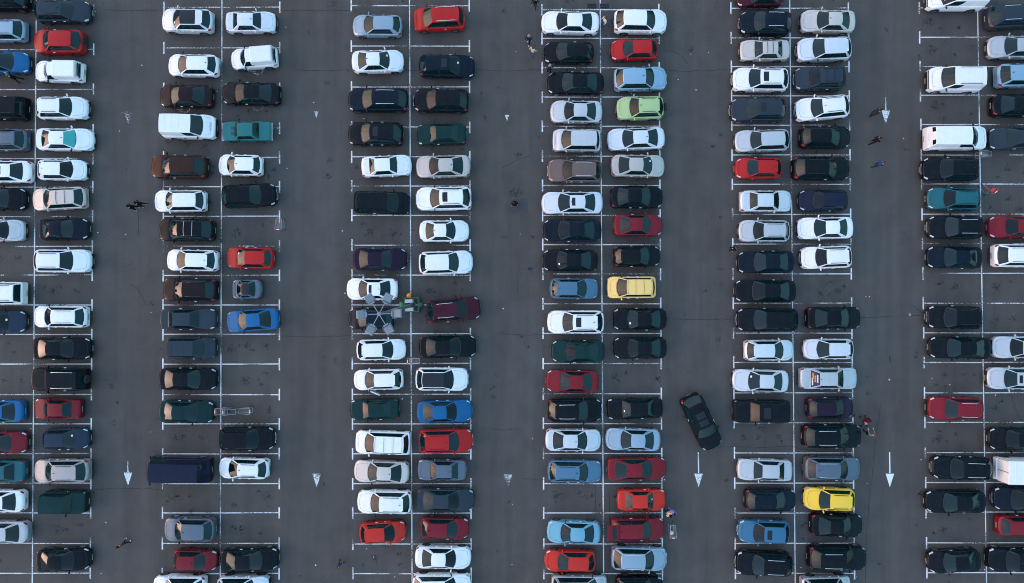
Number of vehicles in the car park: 200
